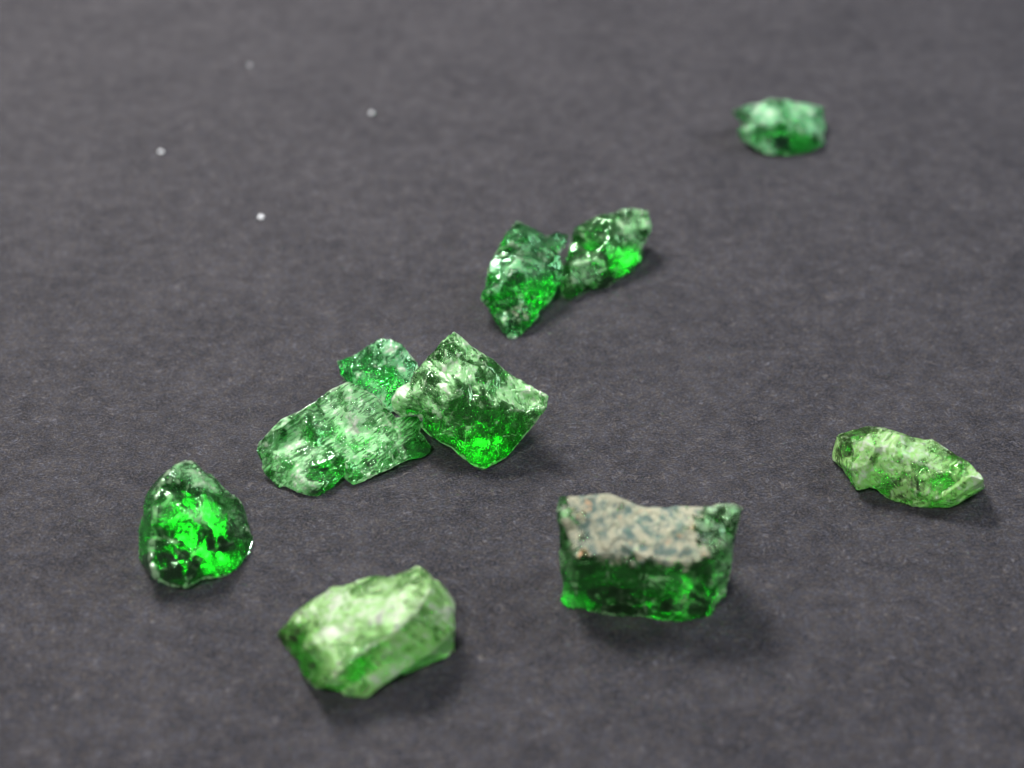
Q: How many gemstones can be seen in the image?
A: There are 10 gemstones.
